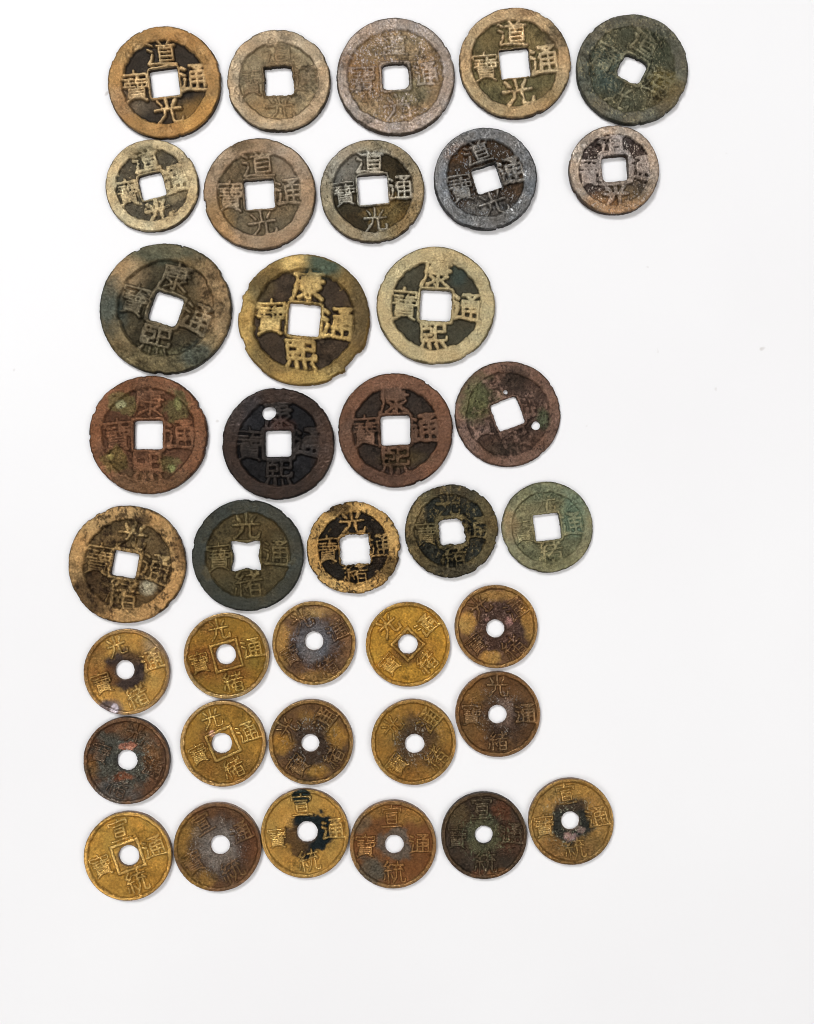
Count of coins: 38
